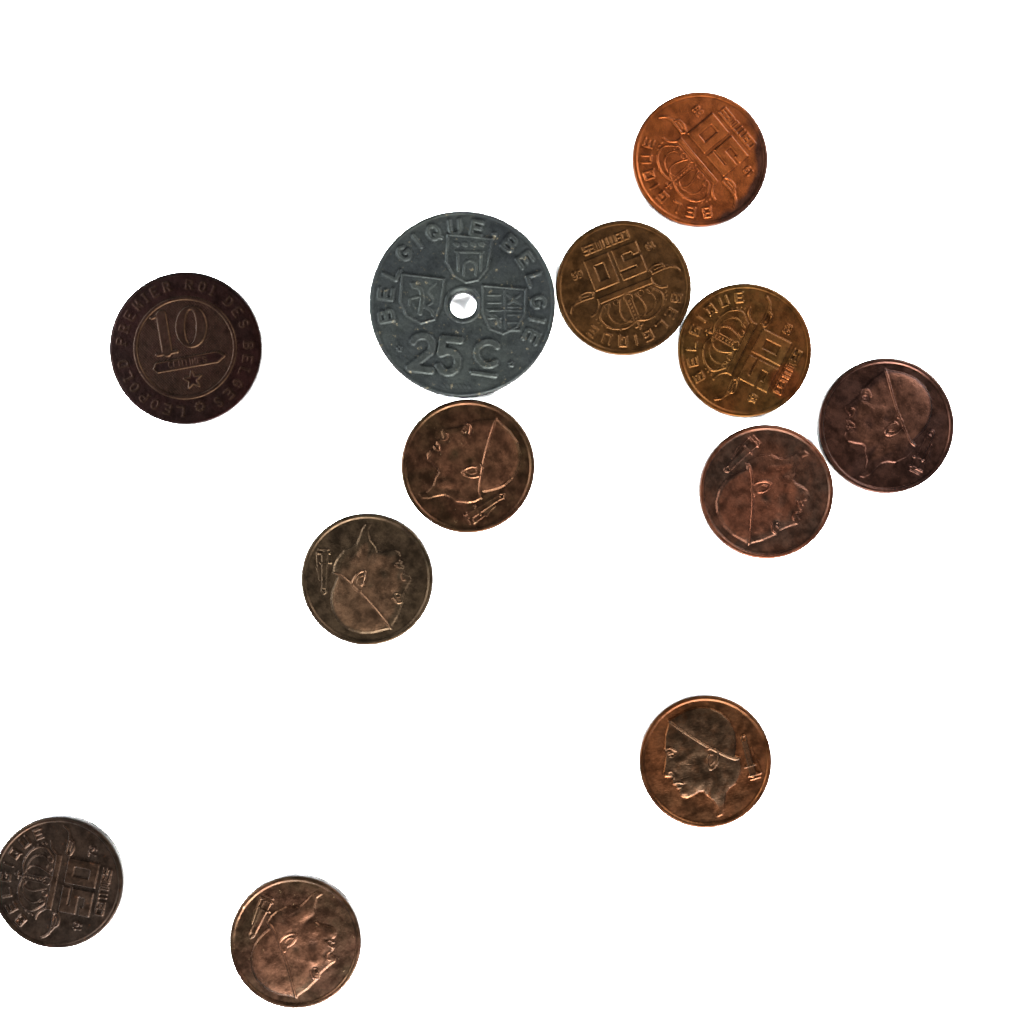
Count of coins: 12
